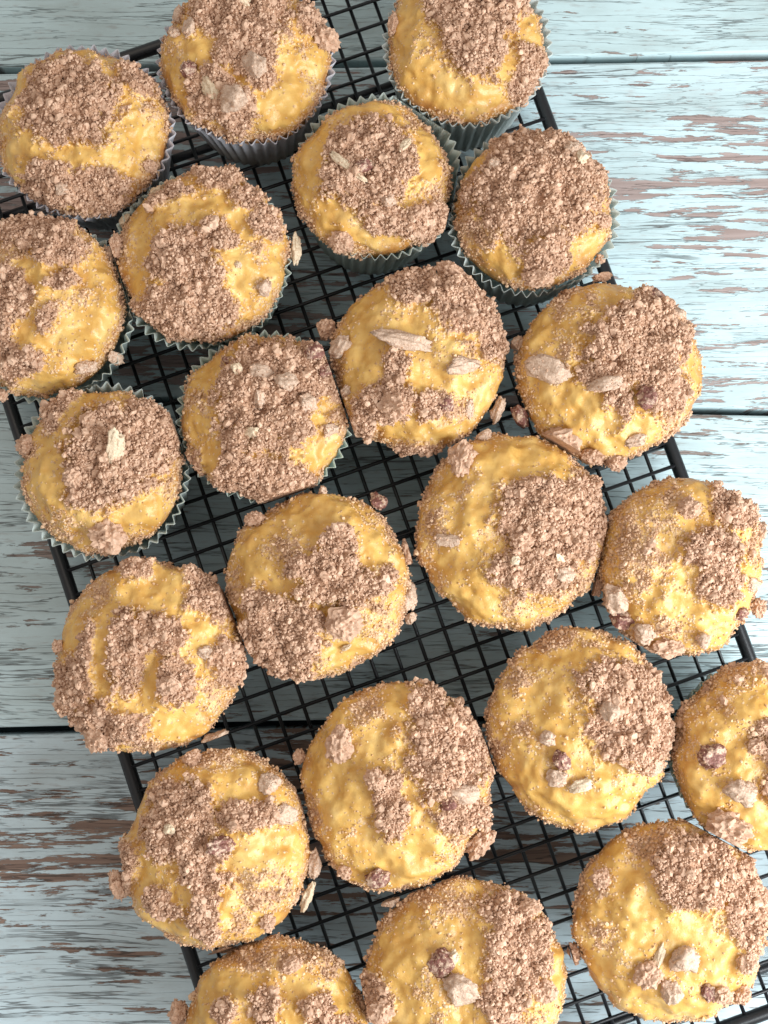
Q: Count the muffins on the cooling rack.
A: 22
